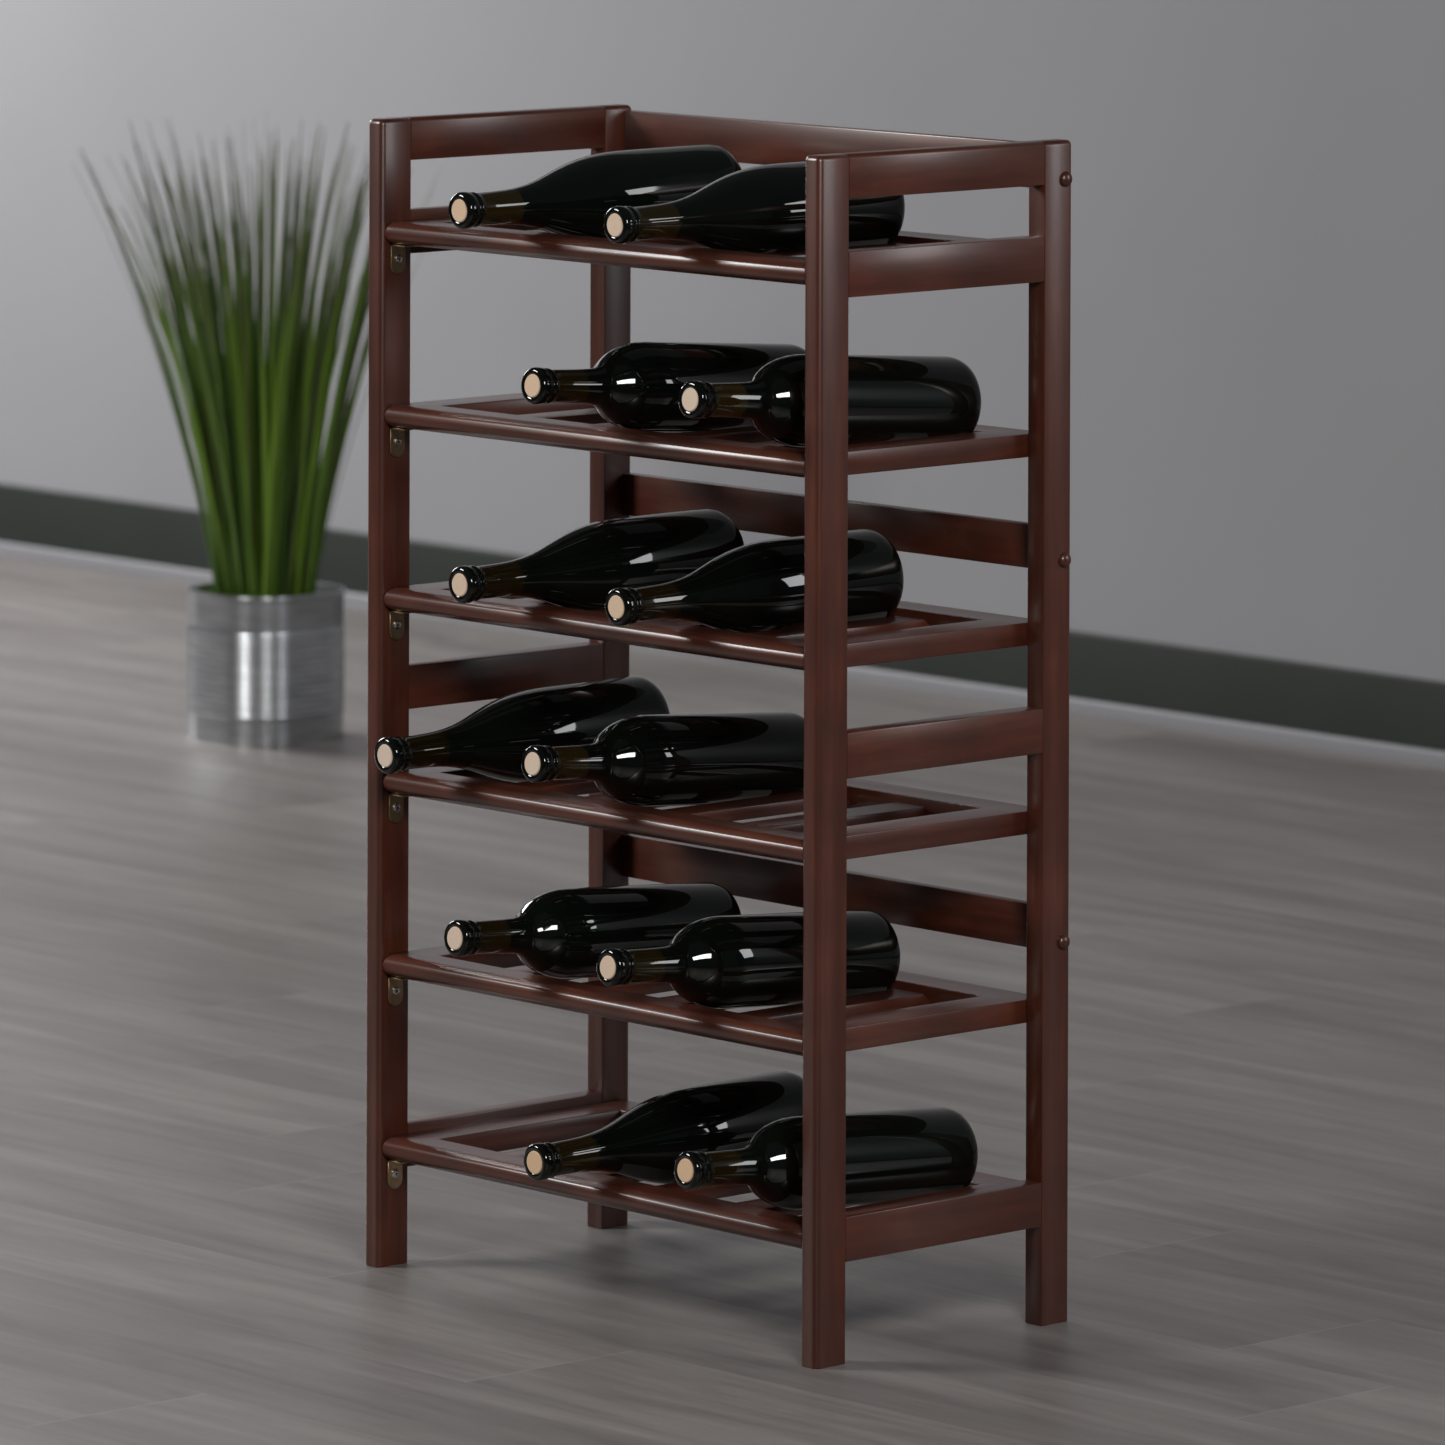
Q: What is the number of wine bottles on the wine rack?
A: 12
